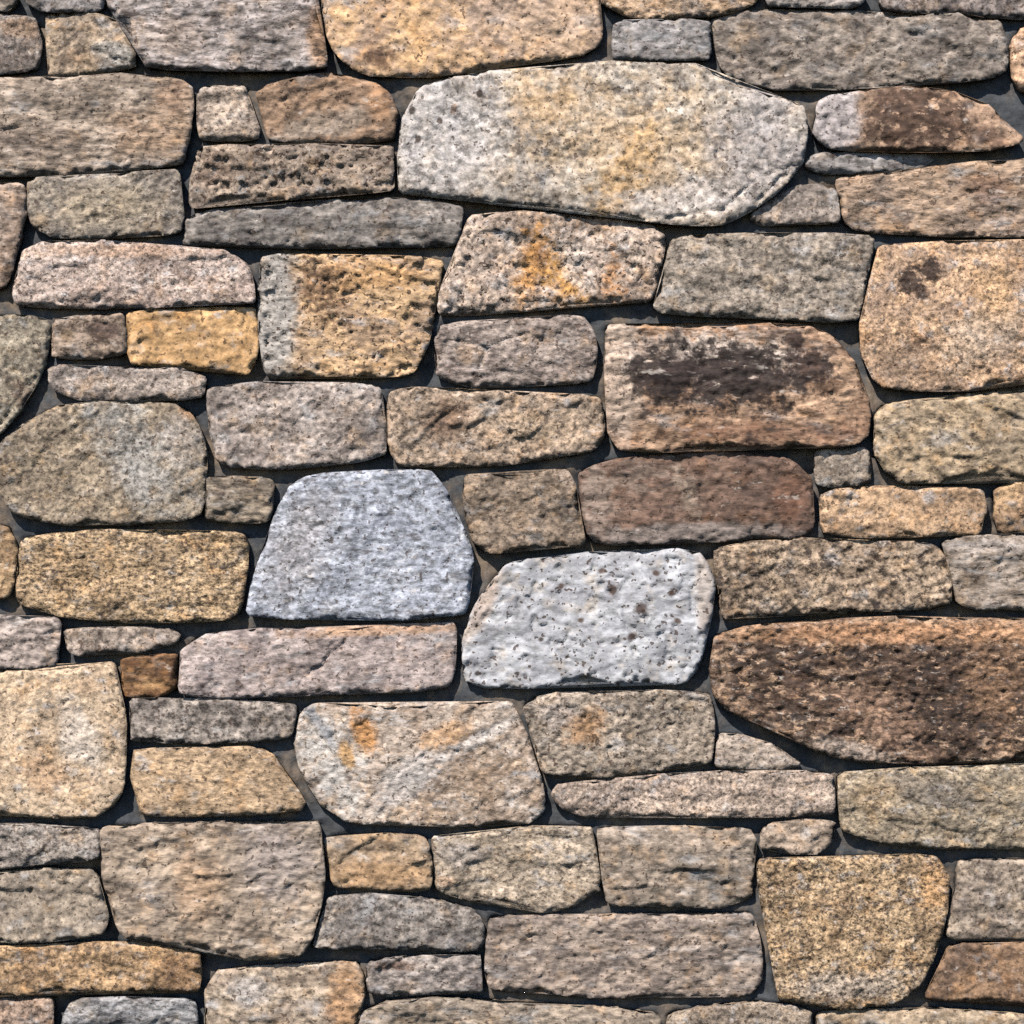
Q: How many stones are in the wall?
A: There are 84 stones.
